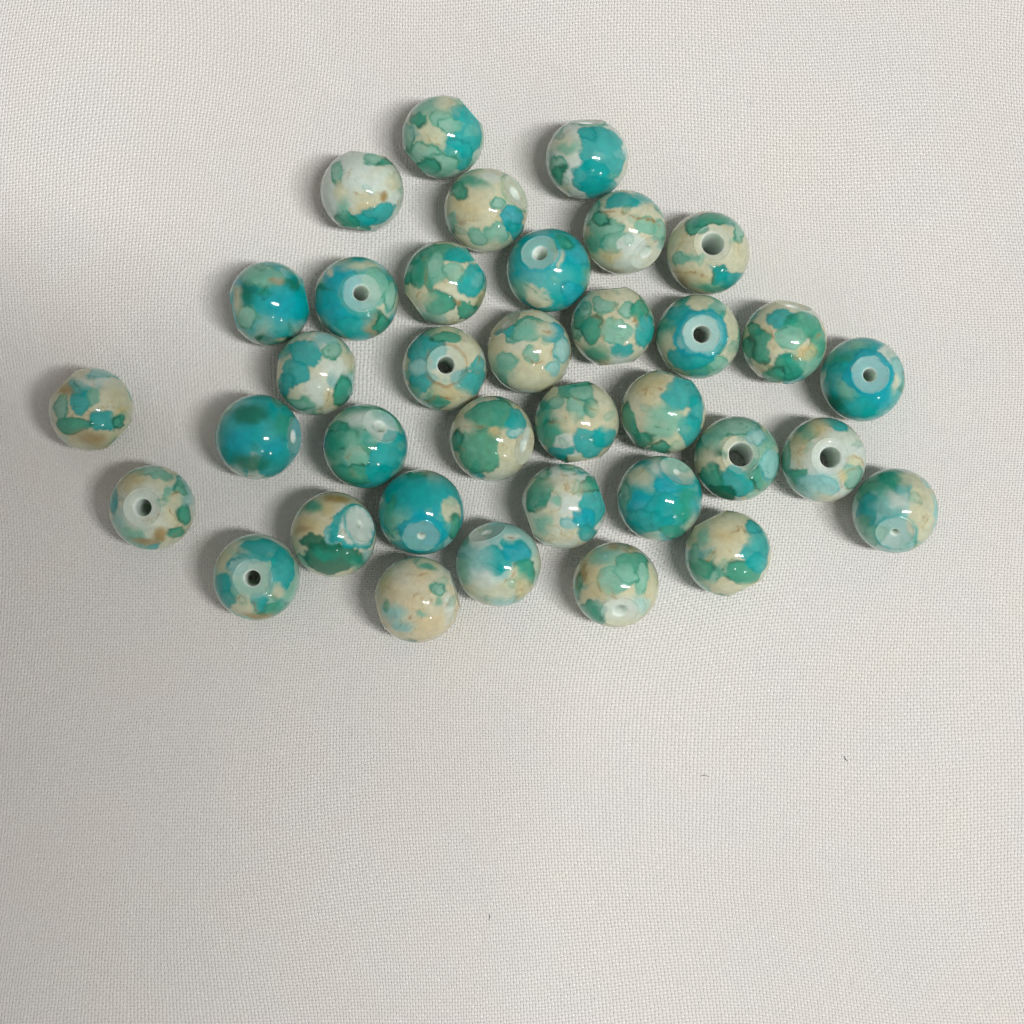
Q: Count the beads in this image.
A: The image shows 36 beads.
